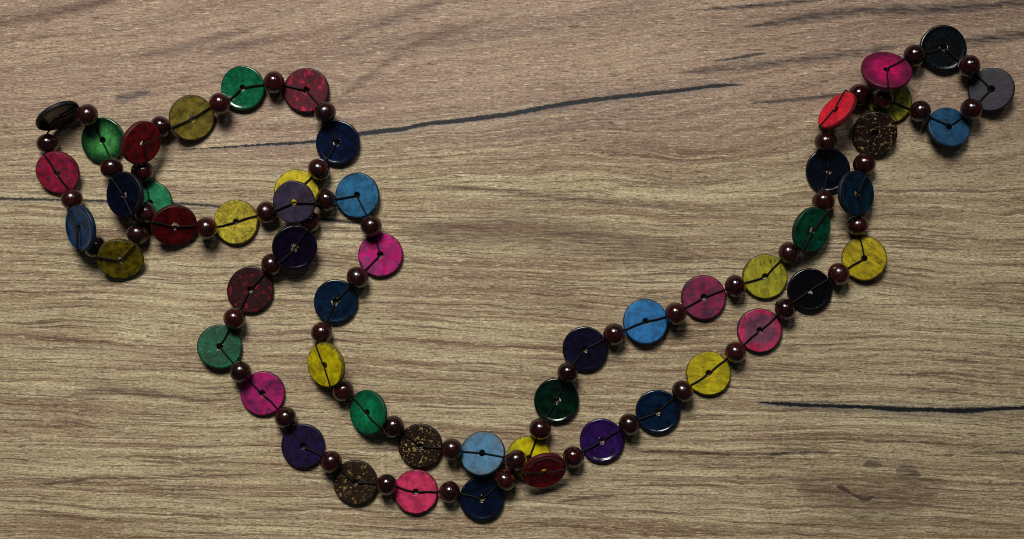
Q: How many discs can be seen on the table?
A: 54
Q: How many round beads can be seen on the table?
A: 54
